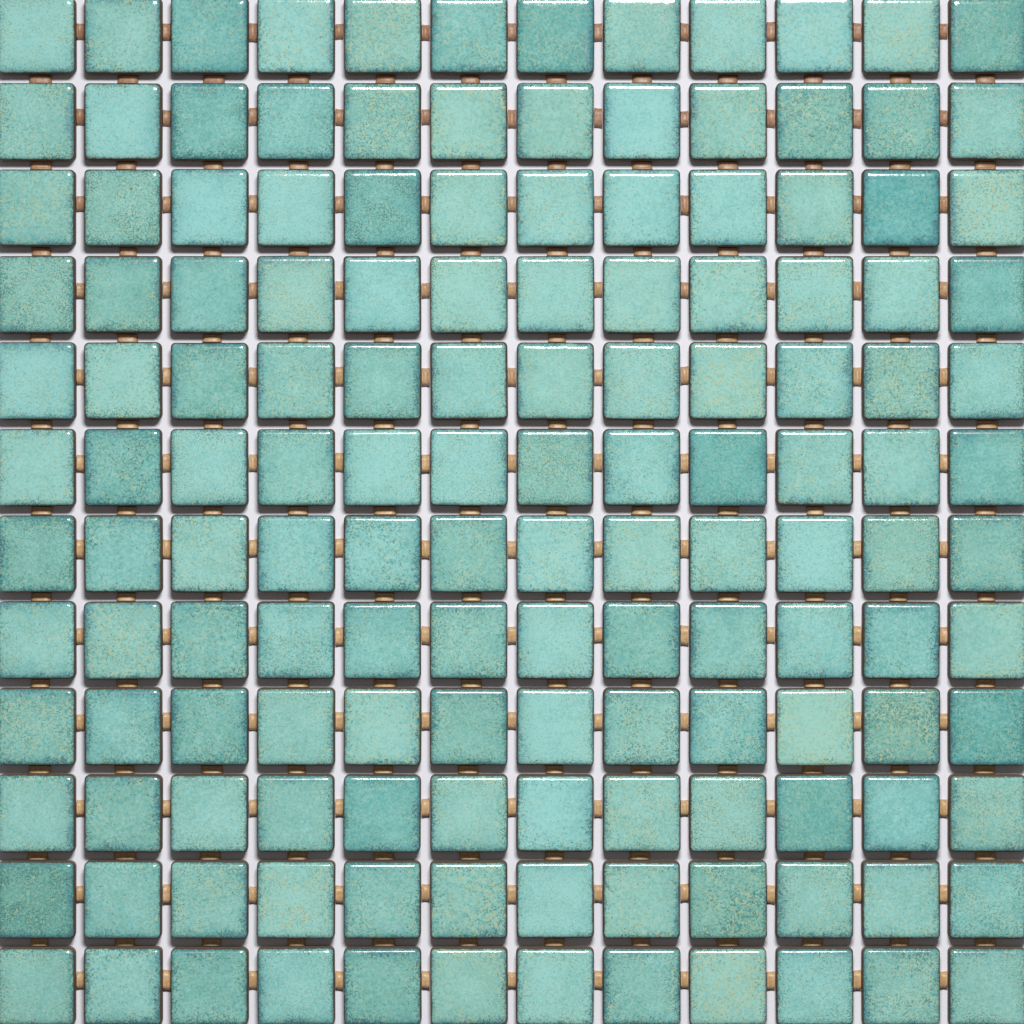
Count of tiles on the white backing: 144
